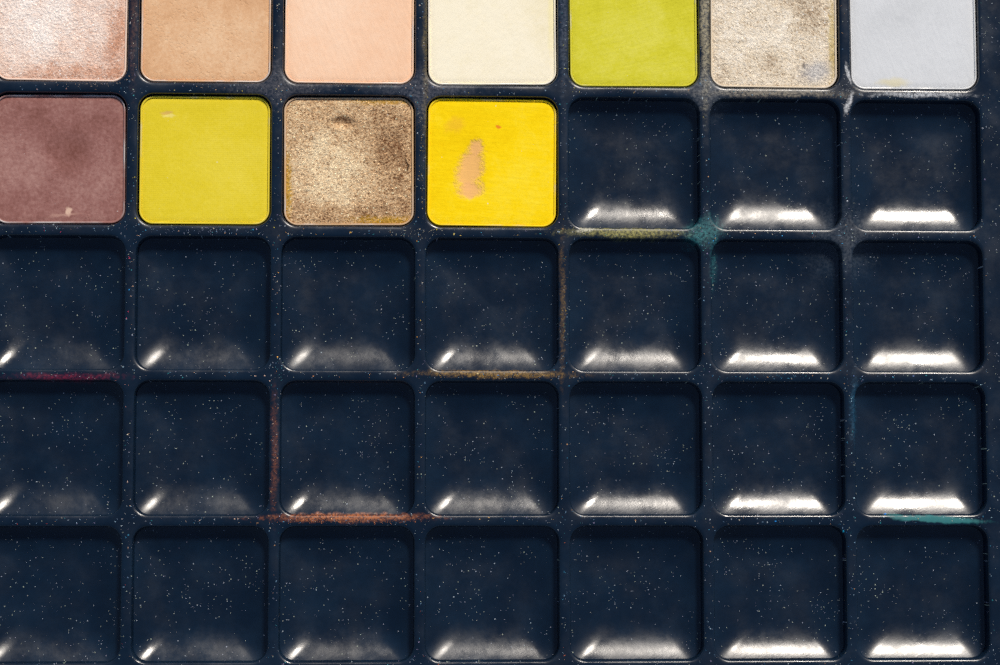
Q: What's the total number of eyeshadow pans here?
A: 11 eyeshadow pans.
